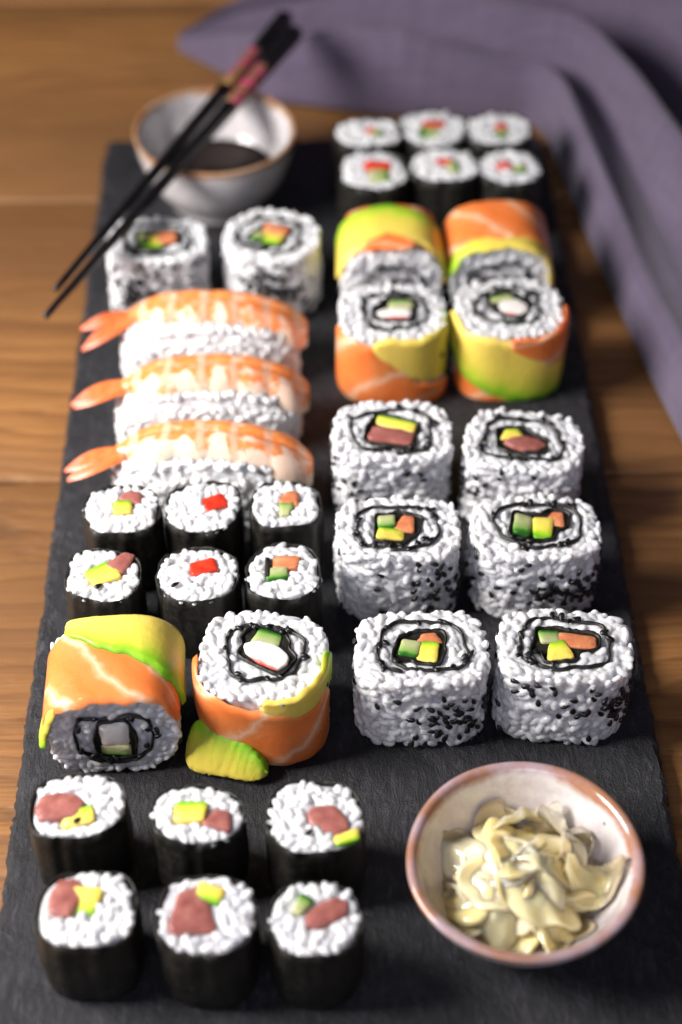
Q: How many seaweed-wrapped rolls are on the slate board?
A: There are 18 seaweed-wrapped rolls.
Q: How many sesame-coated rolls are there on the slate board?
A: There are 8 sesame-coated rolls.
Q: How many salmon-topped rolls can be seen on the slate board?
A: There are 6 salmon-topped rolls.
